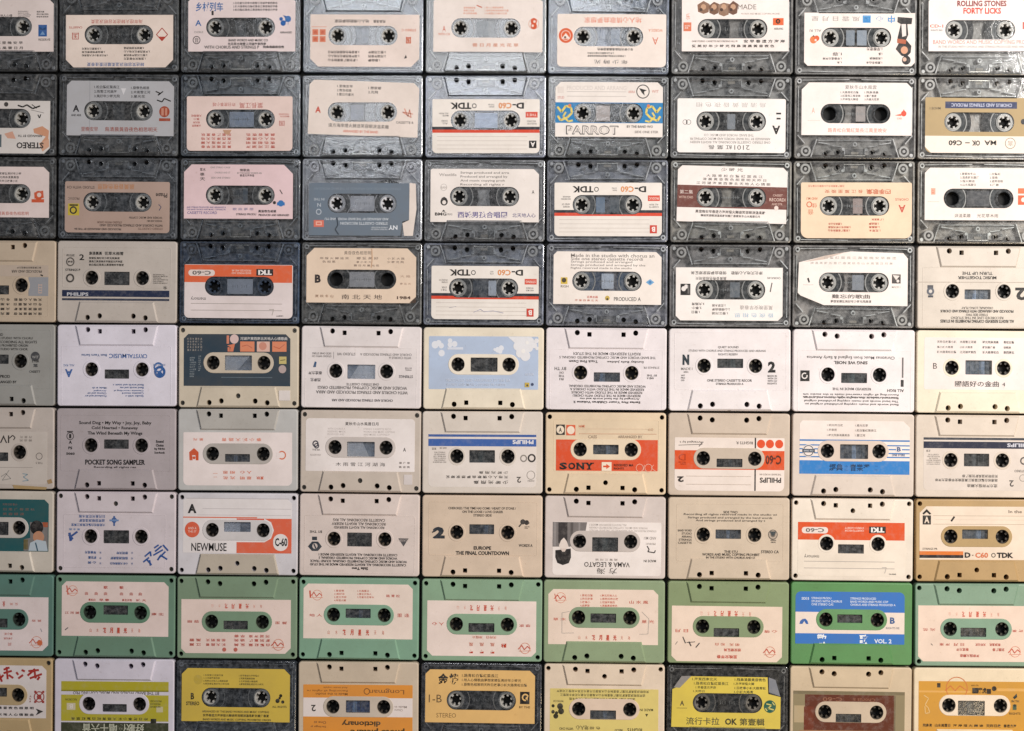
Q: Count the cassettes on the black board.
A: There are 81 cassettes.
